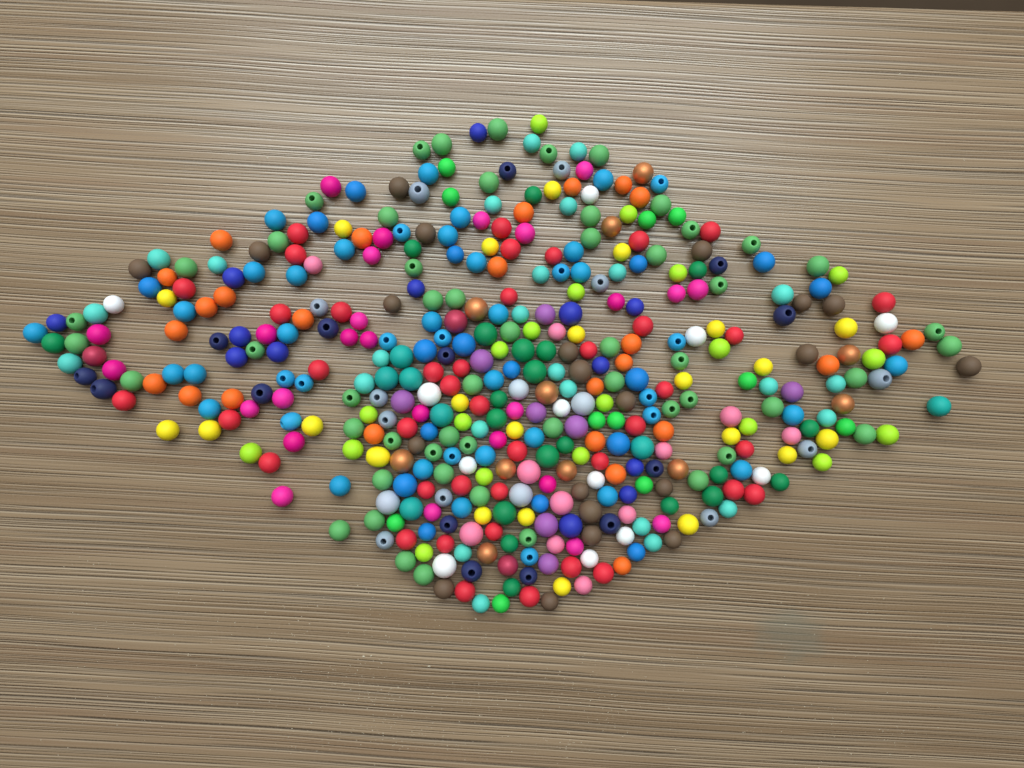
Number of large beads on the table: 36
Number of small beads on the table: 192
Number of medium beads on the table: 192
